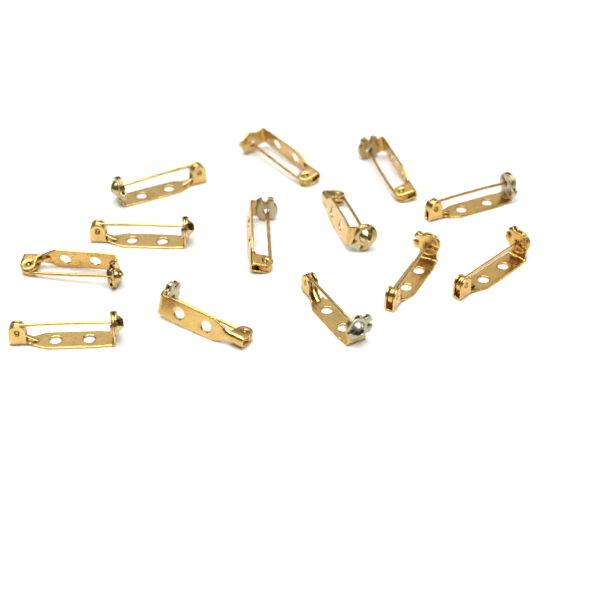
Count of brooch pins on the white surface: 13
